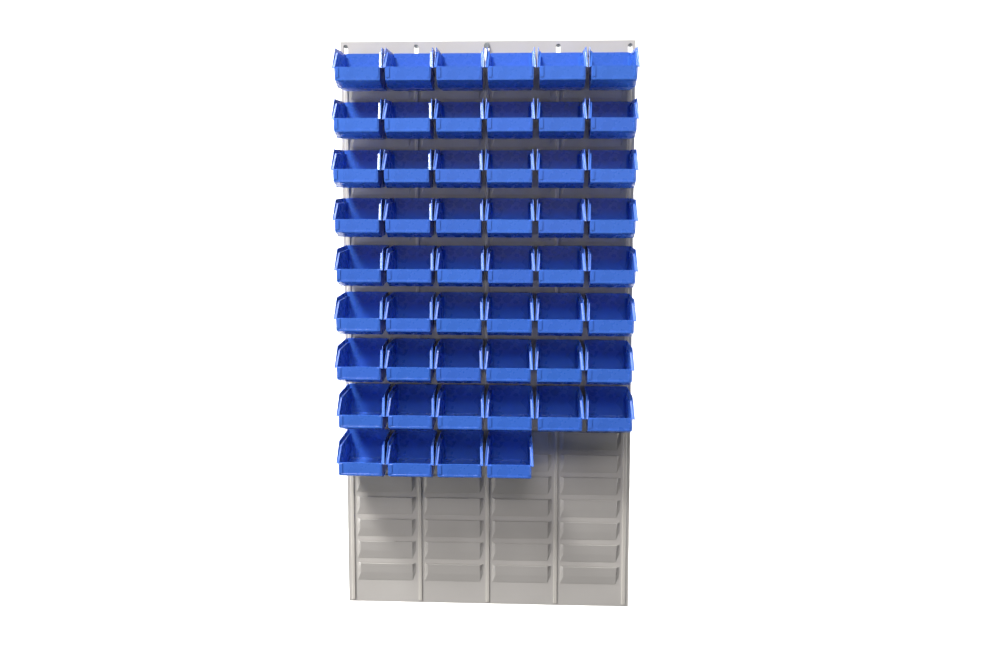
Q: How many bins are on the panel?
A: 52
